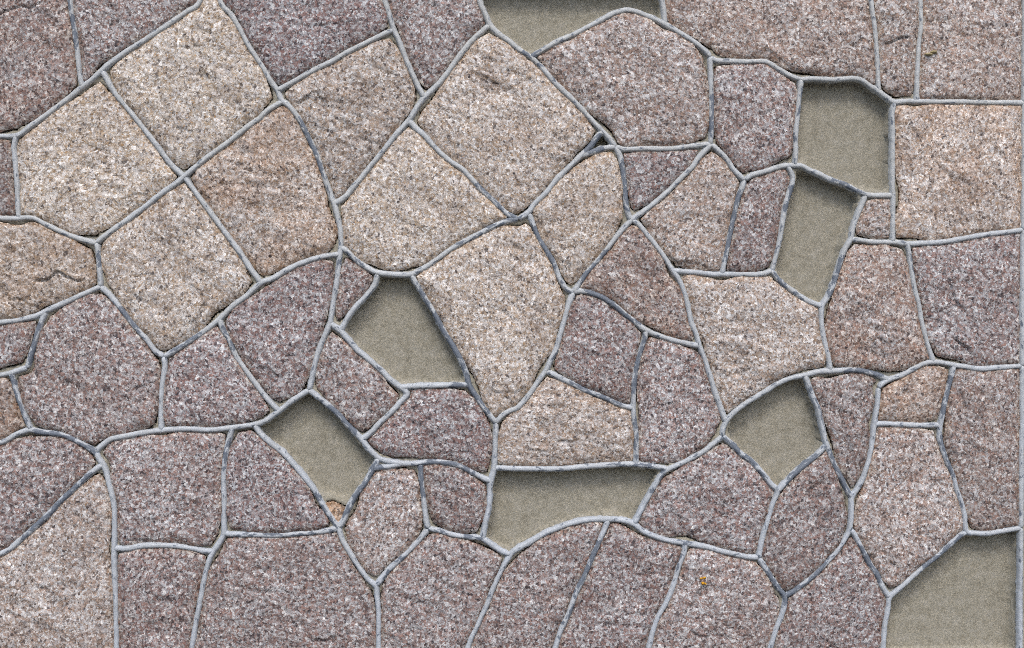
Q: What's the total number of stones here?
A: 60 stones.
